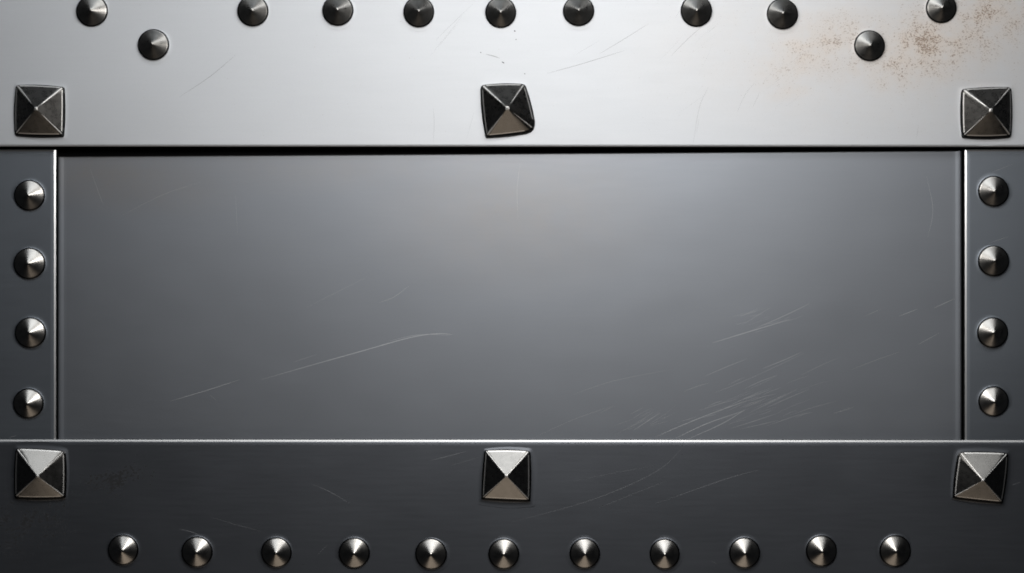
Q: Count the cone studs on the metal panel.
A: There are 30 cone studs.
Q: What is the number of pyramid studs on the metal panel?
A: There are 6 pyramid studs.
